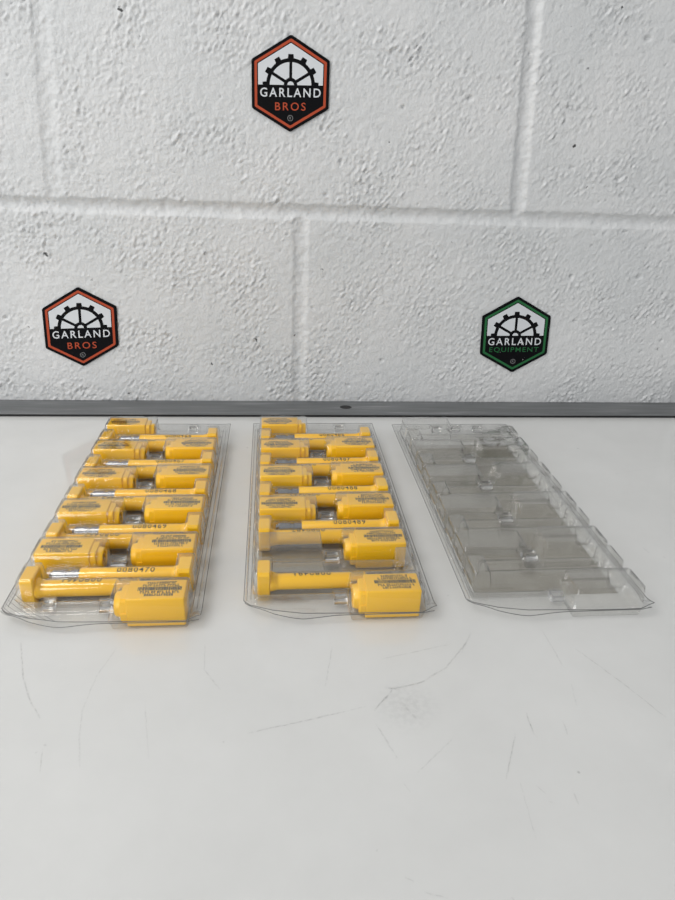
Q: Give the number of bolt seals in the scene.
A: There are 19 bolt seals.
